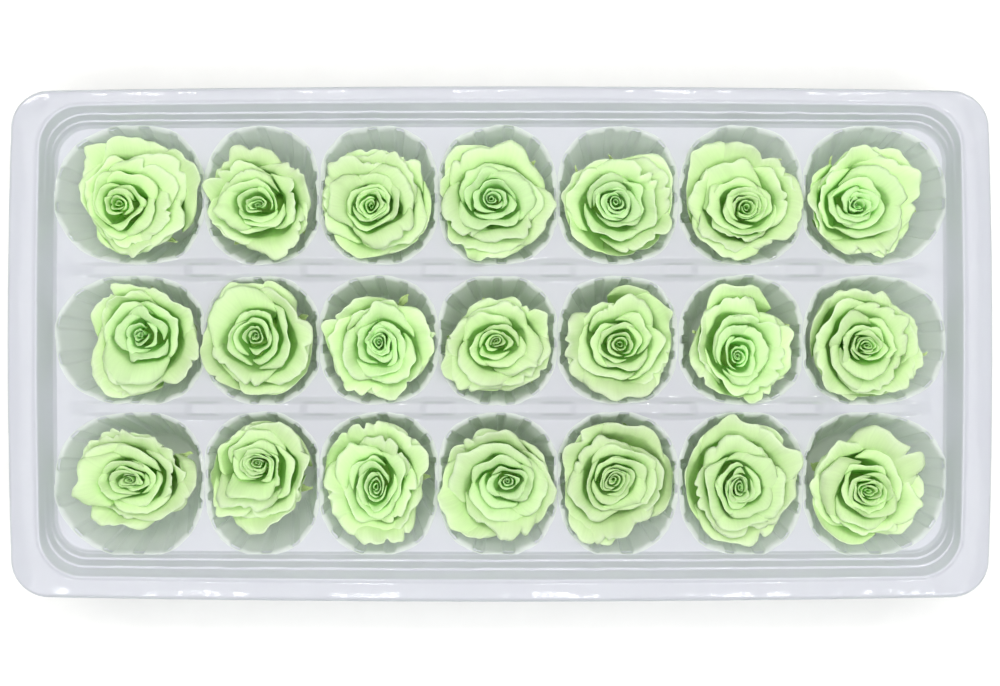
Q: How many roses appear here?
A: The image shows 21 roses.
